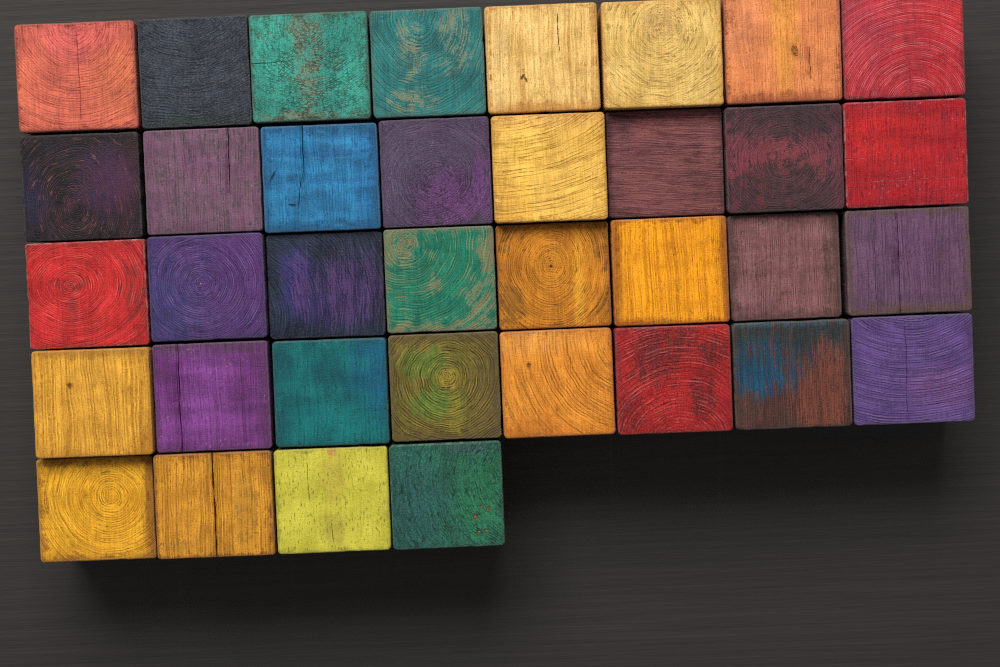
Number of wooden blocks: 36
